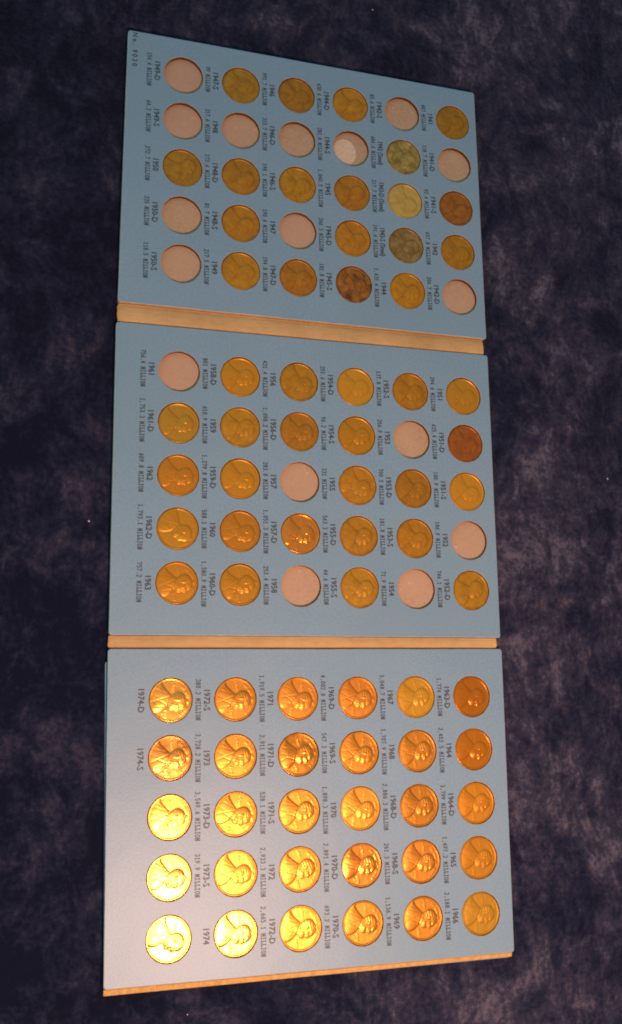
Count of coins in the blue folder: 73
